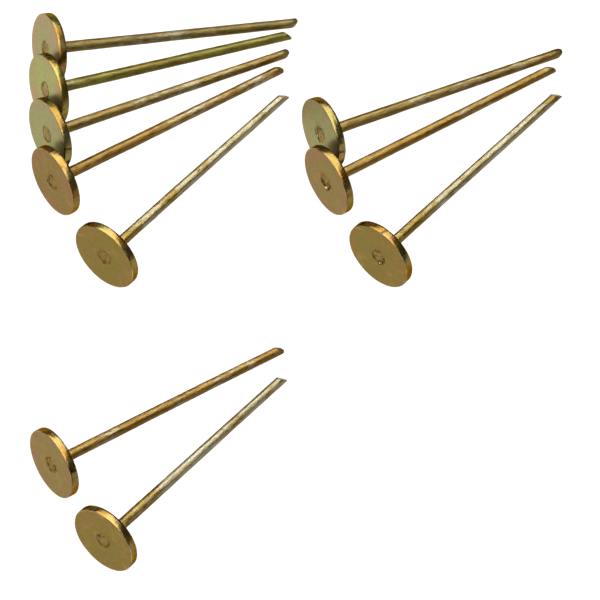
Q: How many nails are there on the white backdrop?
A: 10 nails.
